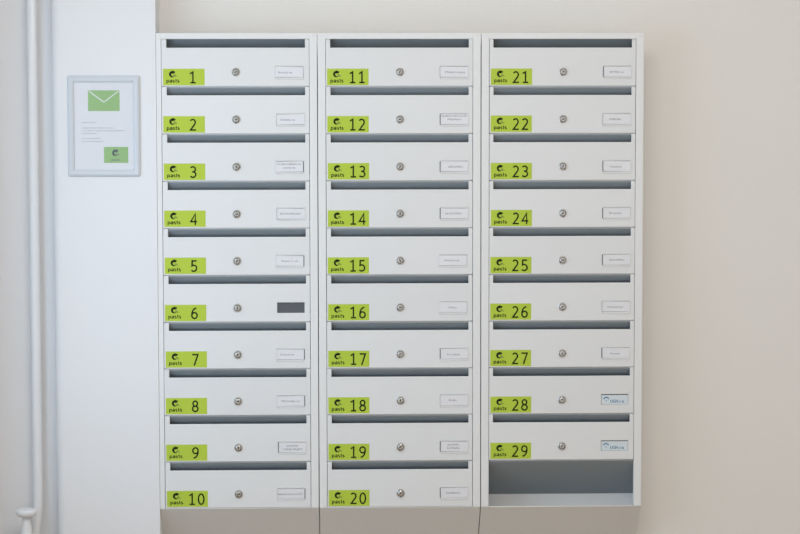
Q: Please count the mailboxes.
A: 29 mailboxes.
